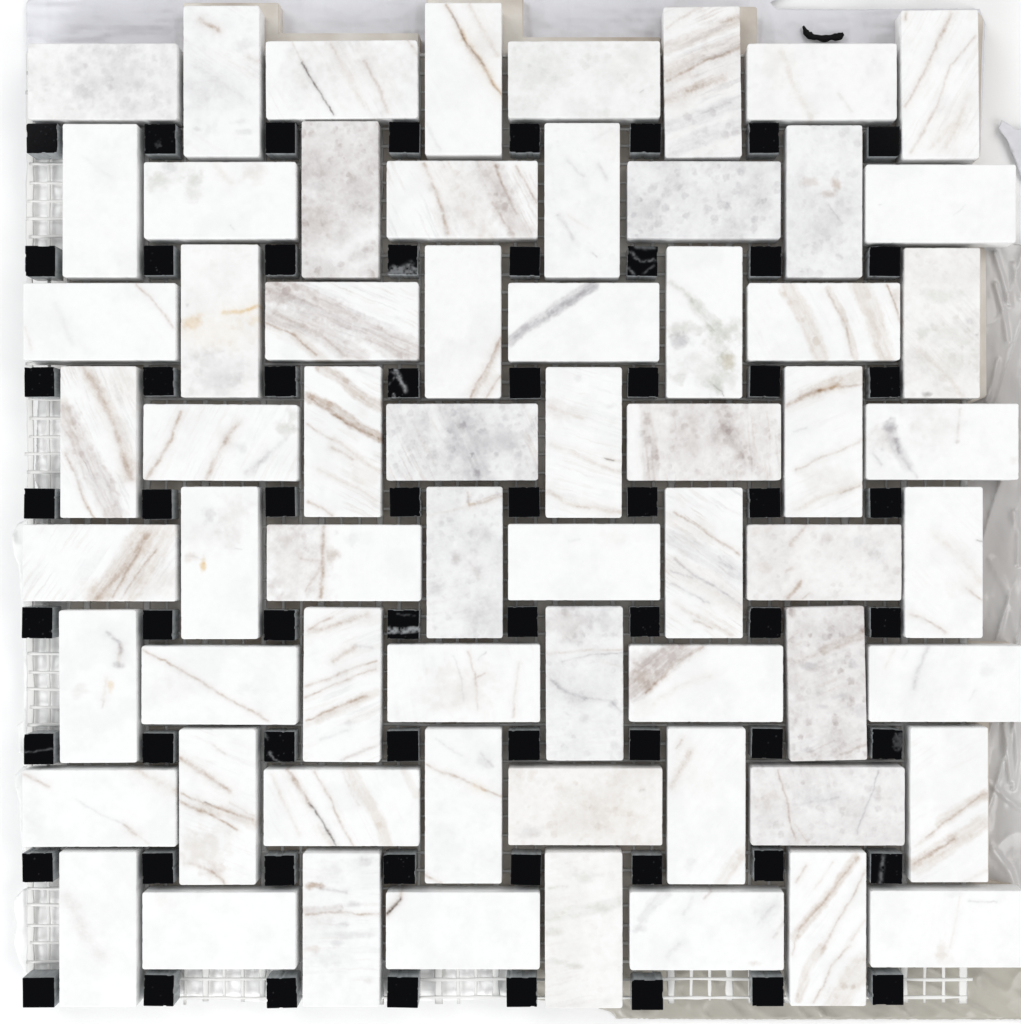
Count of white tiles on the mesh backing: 64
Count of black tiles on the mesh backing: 64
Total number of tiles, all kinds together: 128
